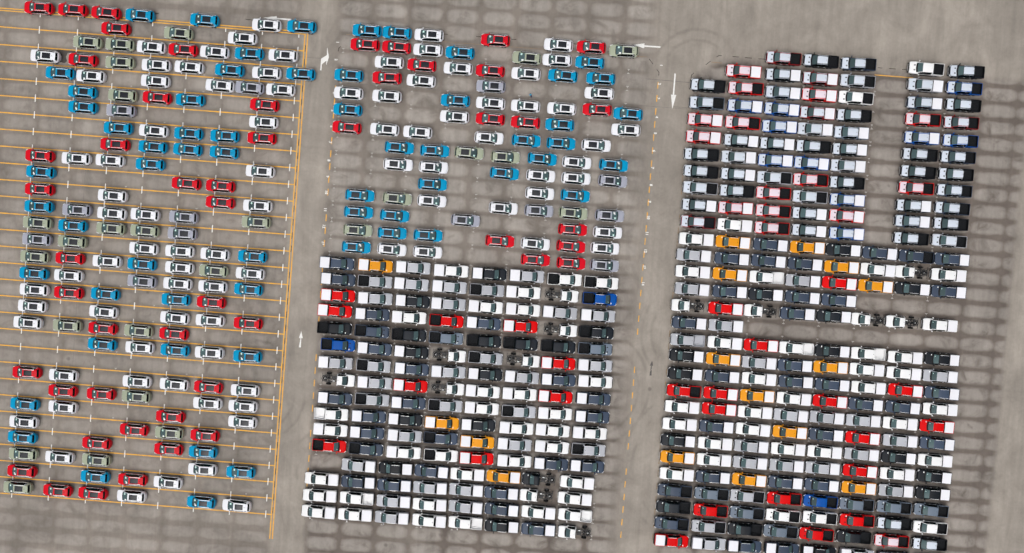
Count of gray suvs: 13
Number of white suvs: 86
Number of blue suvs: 61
